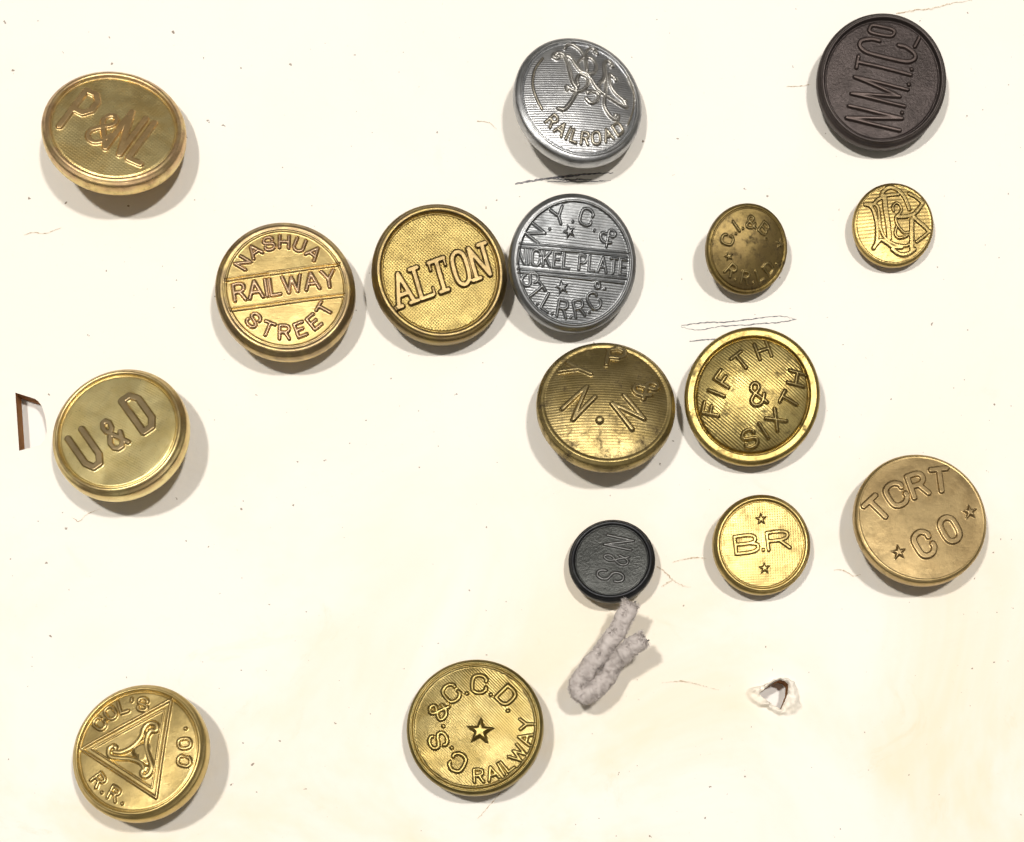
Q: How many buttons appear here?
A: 16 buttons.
